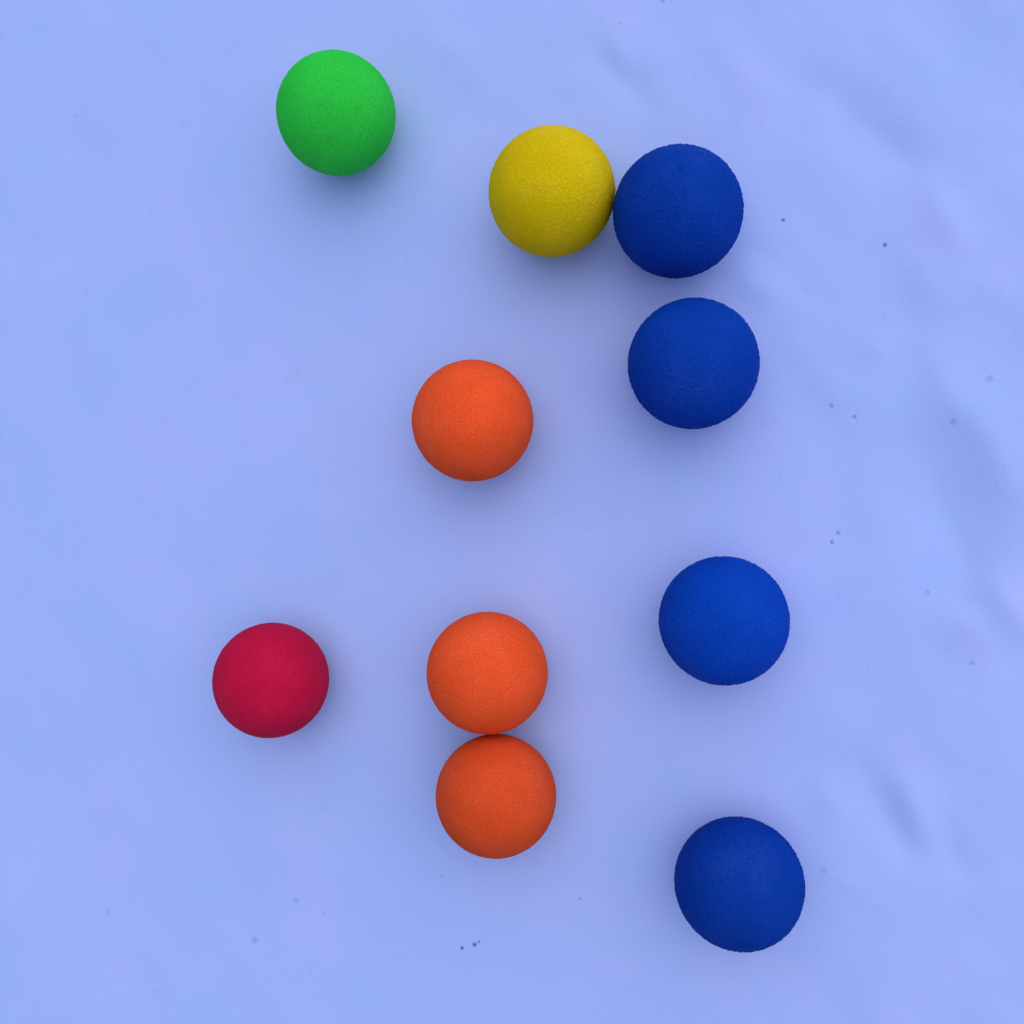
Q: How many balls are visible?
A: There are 10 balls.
